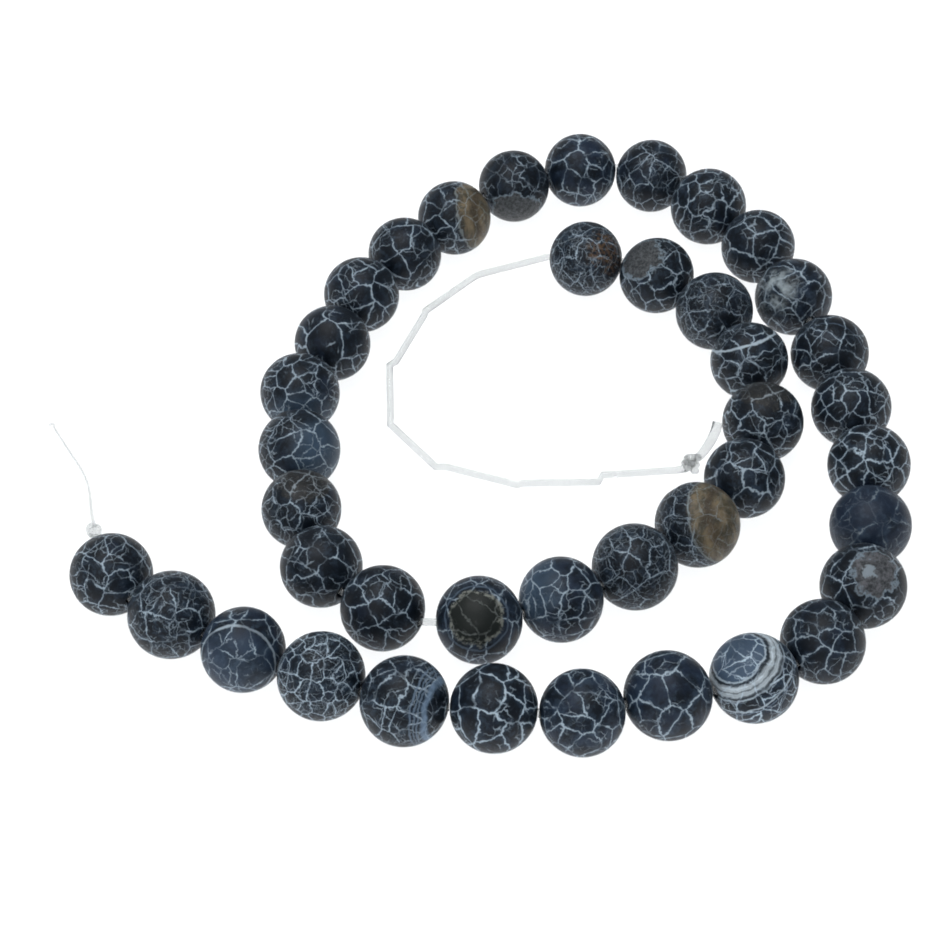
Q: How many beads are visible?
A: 40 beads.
